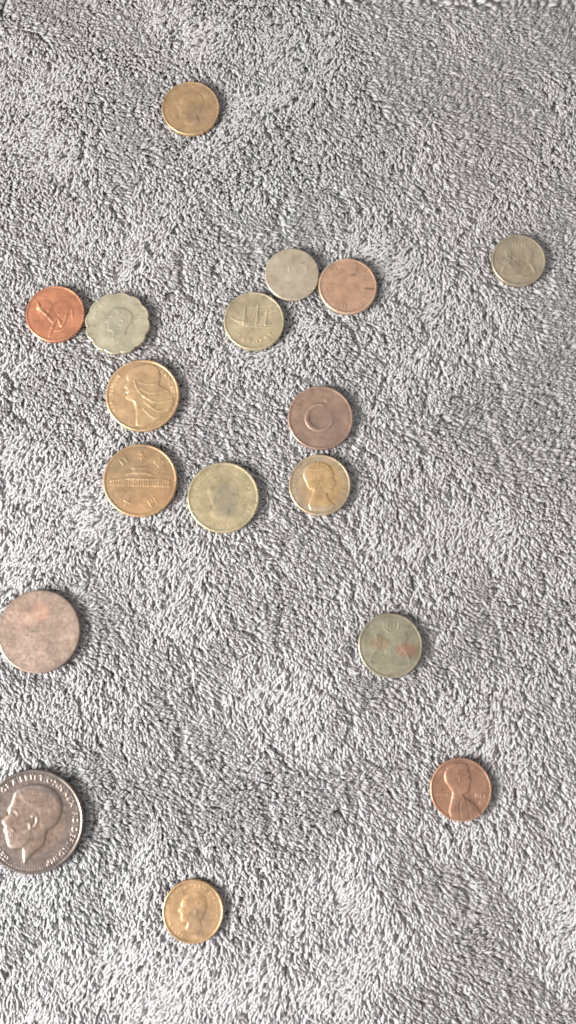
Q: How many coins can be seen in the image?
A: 17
